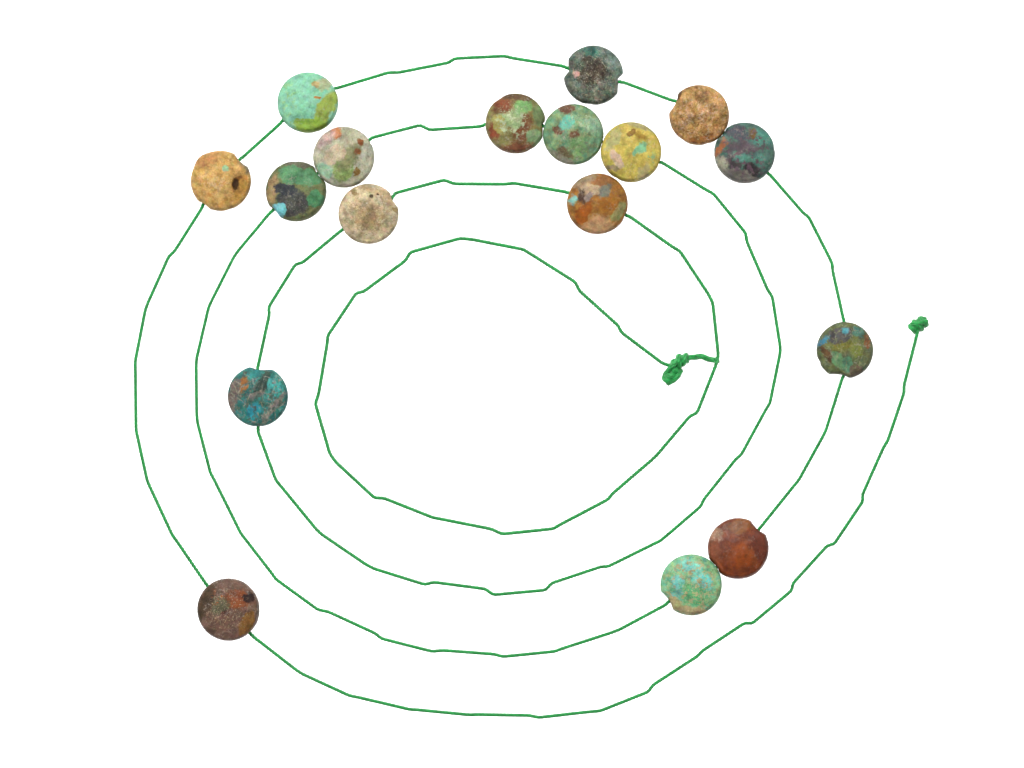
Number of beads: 17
